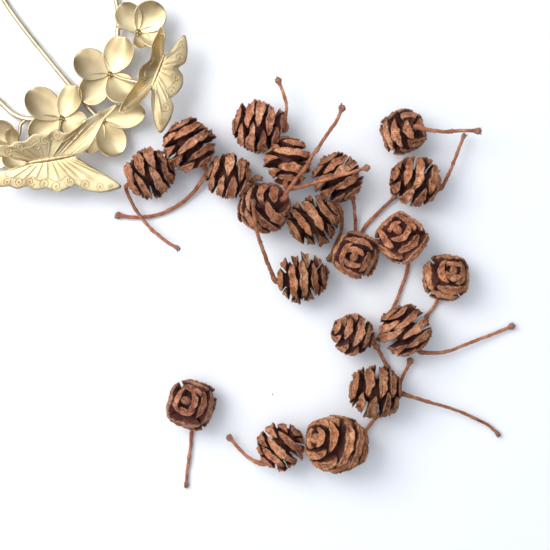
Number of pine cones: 20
